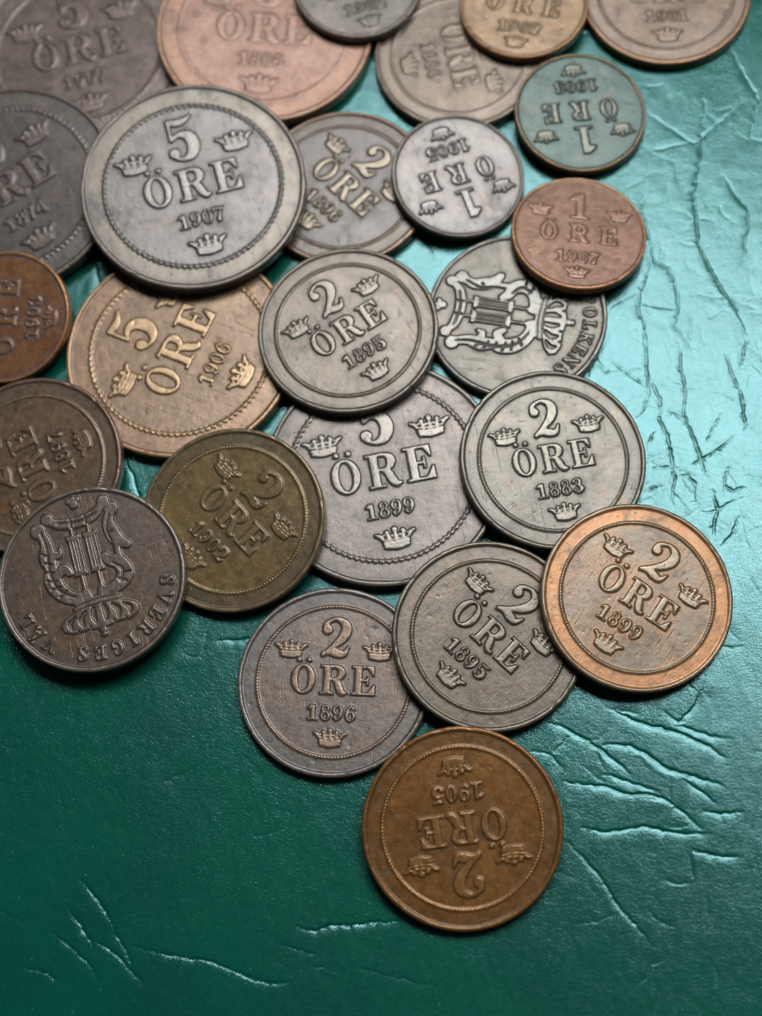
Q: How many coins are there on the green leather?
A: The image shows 25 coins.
